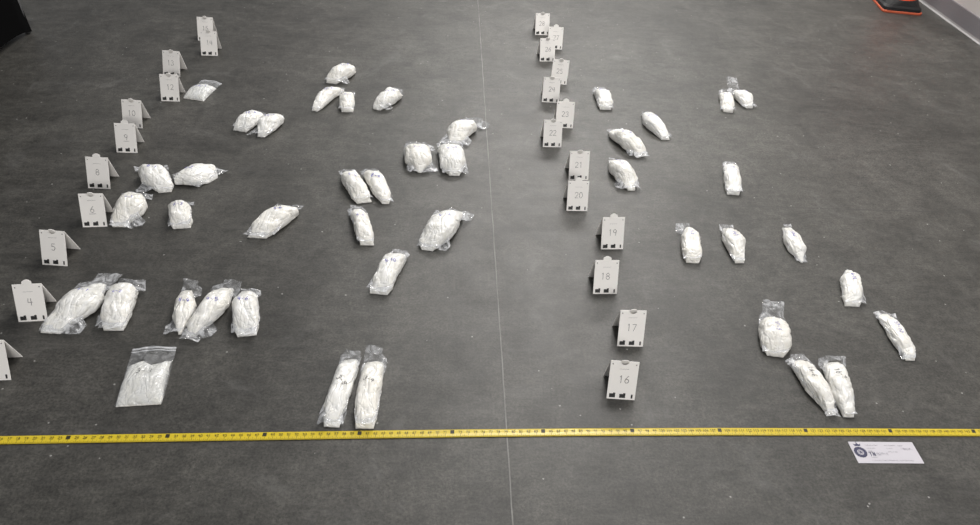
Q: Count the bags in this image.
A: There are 43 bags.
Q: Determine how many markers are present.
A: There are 24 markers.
